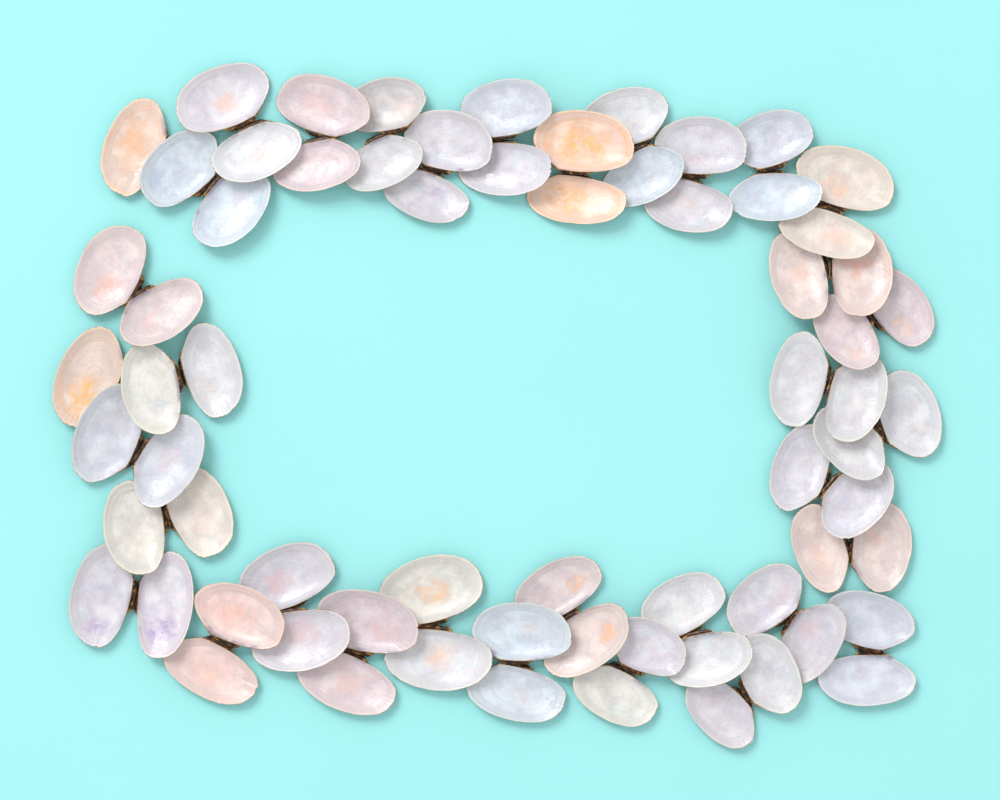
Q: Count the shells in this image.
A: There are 68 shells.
